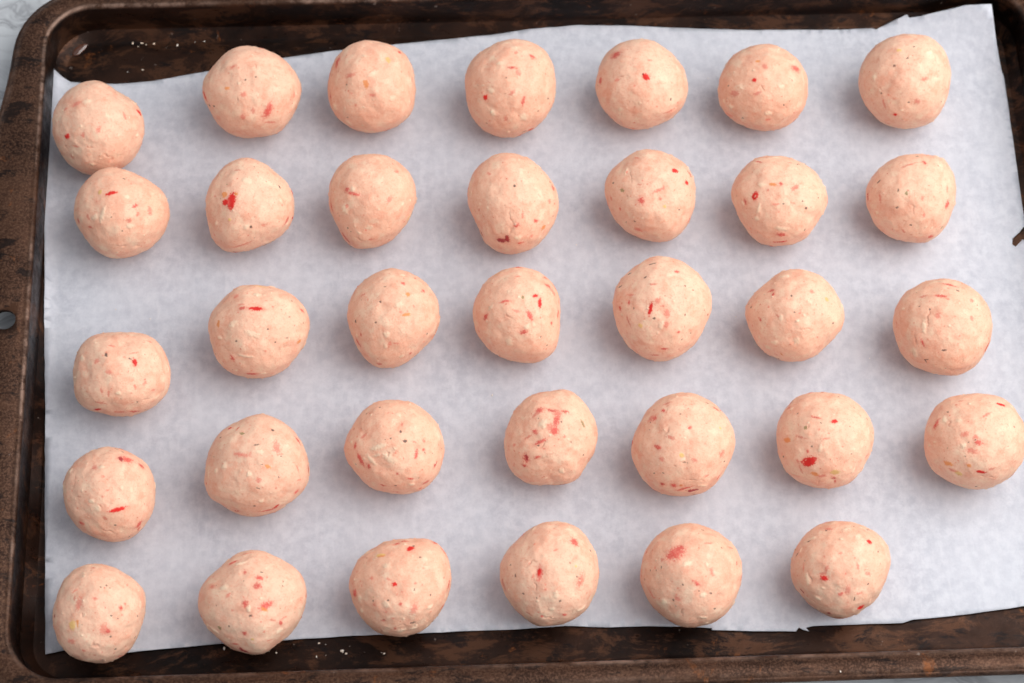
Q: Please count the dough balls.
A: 34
